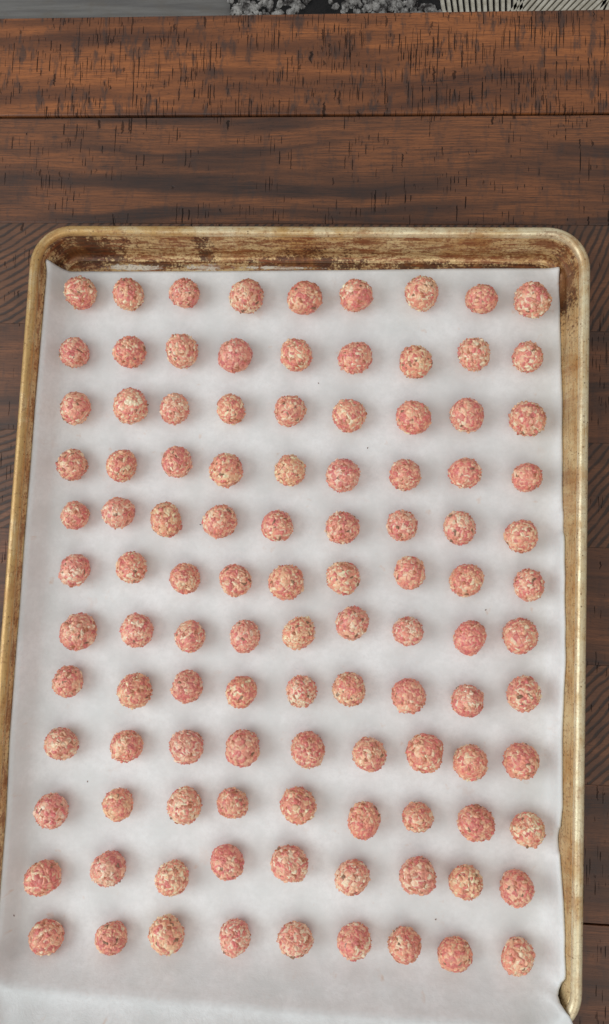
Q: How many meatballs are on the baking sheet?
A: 108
